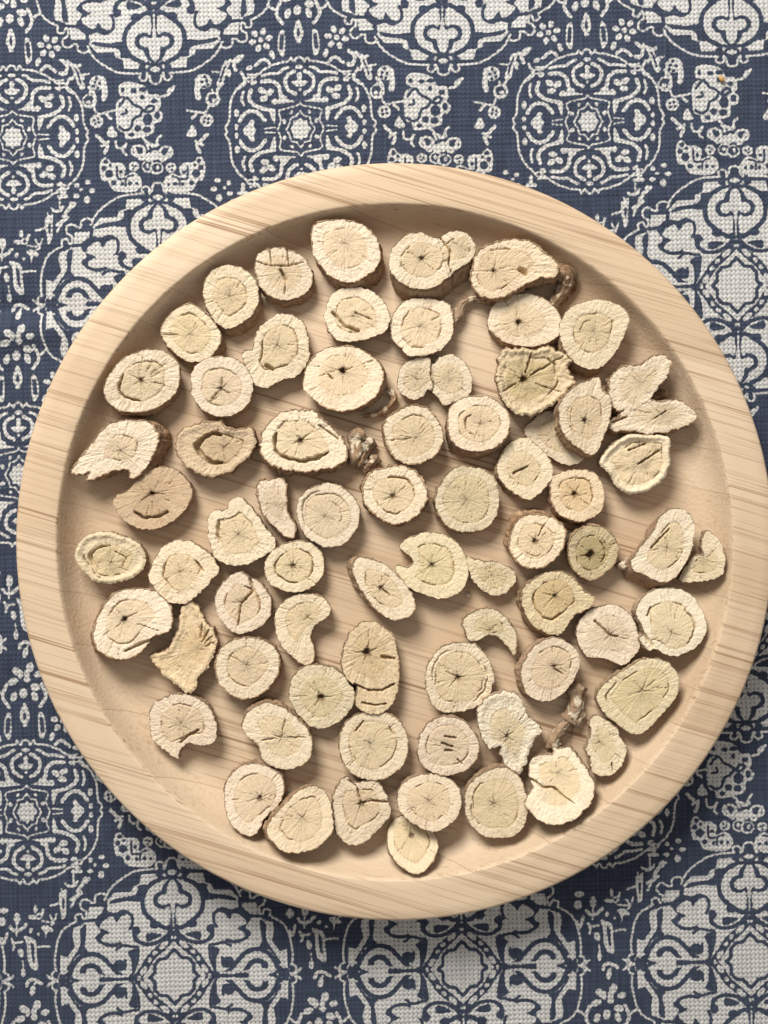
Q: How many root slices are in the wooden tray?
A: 70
